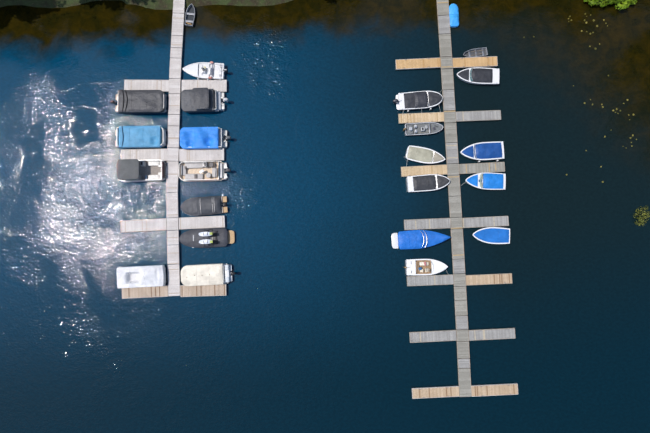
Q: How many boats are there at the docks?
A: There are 24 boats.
